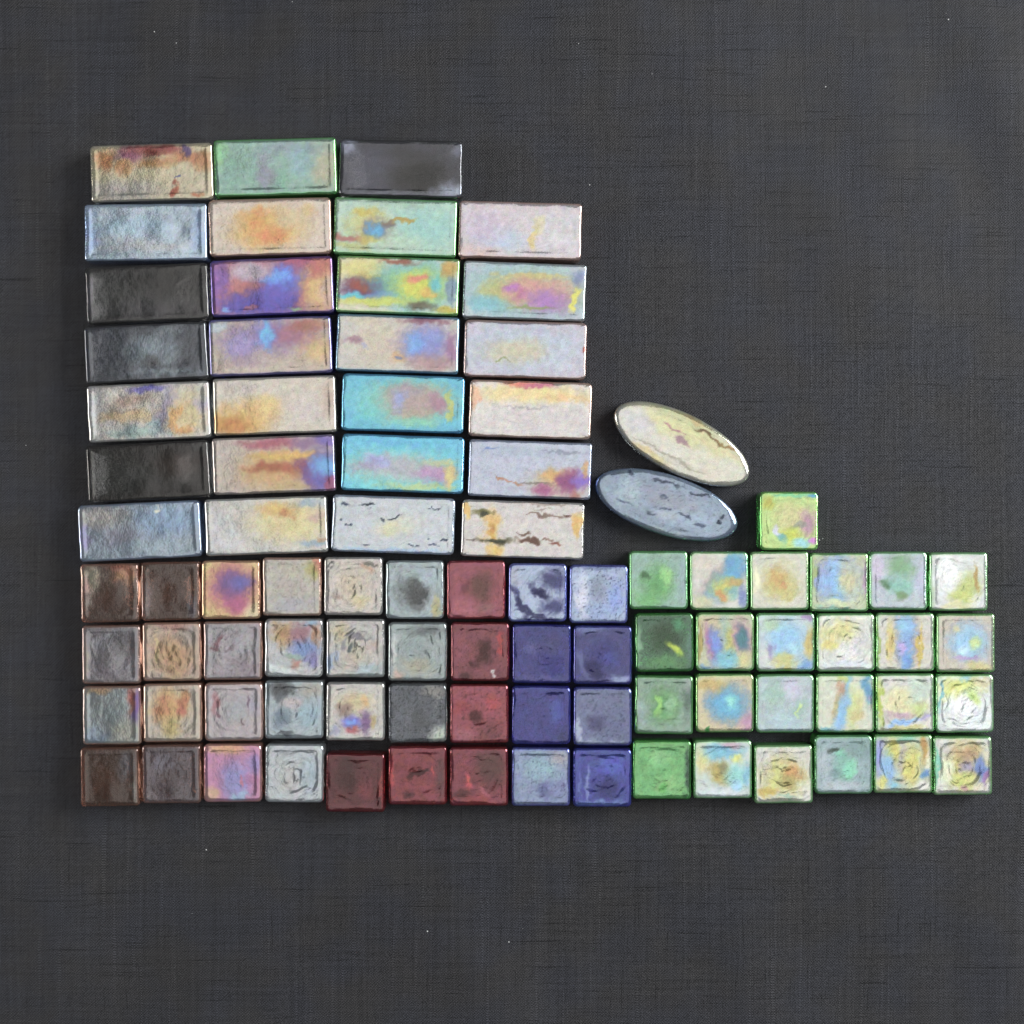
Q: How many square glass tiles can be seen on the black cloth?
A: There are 61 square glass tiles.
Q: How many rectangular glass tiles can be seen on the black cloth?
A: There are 27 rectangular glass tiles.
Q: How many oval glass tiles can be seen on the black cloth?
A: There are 2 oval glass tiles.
